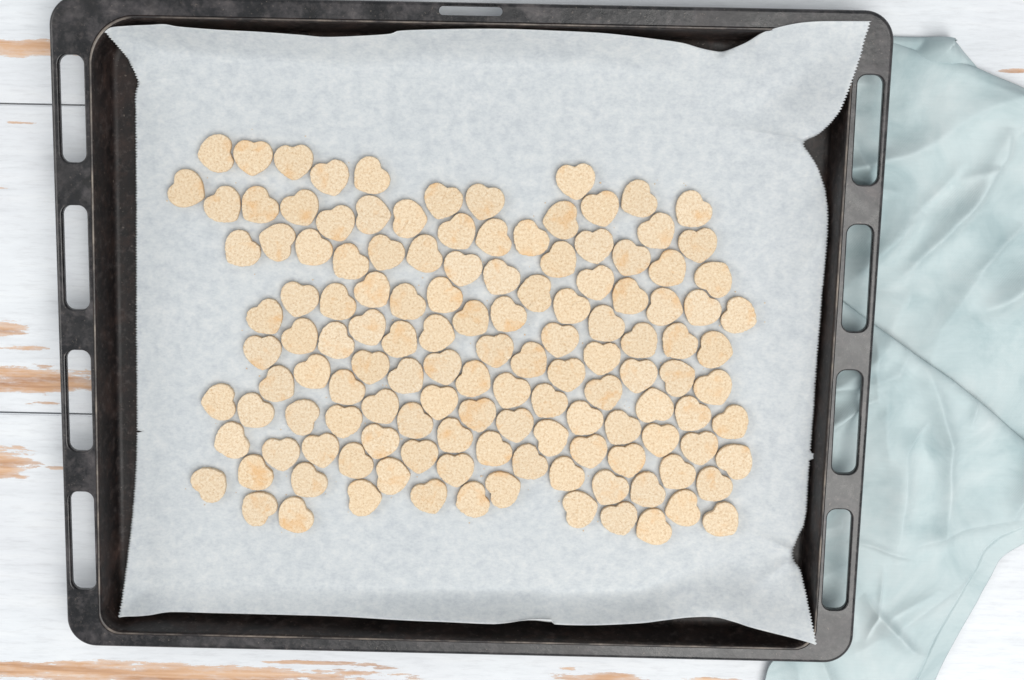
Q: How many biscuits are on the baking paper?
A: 130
